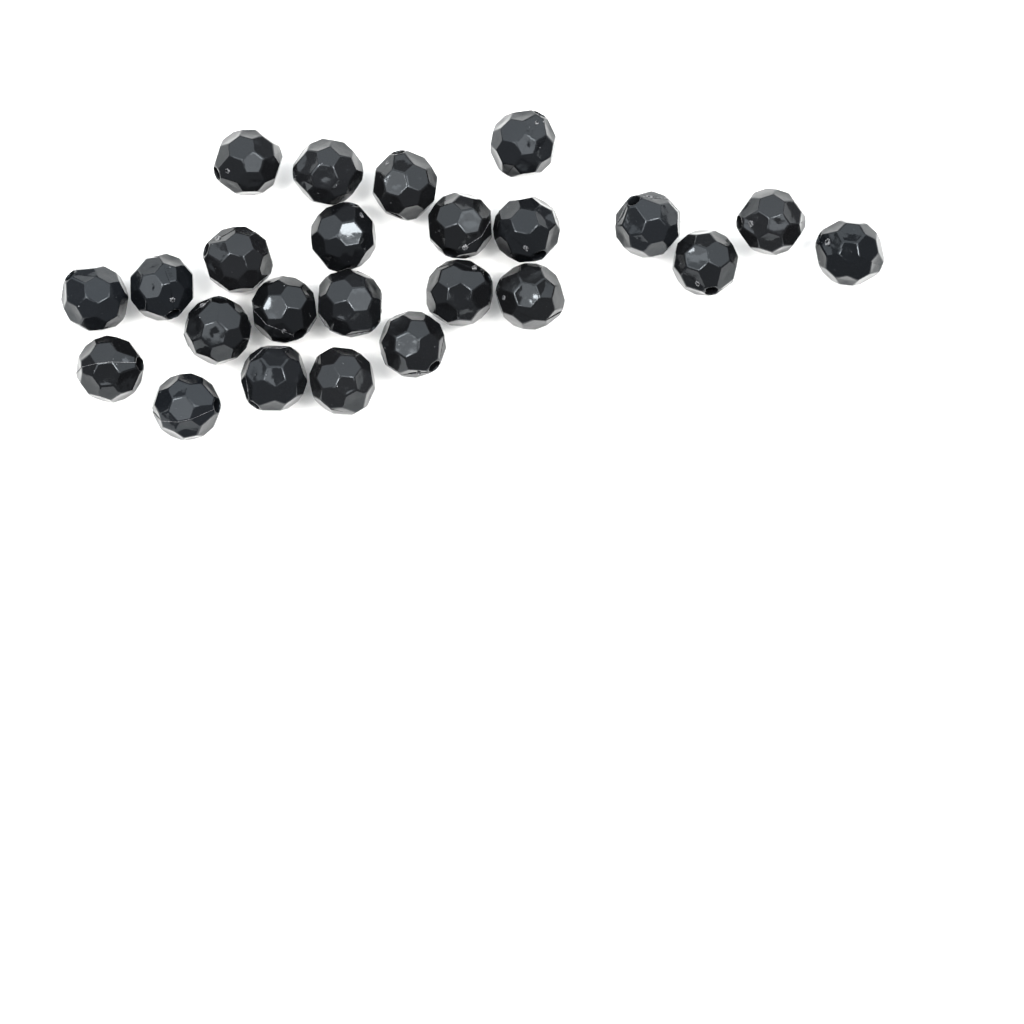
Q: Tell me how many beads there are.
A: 24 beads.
